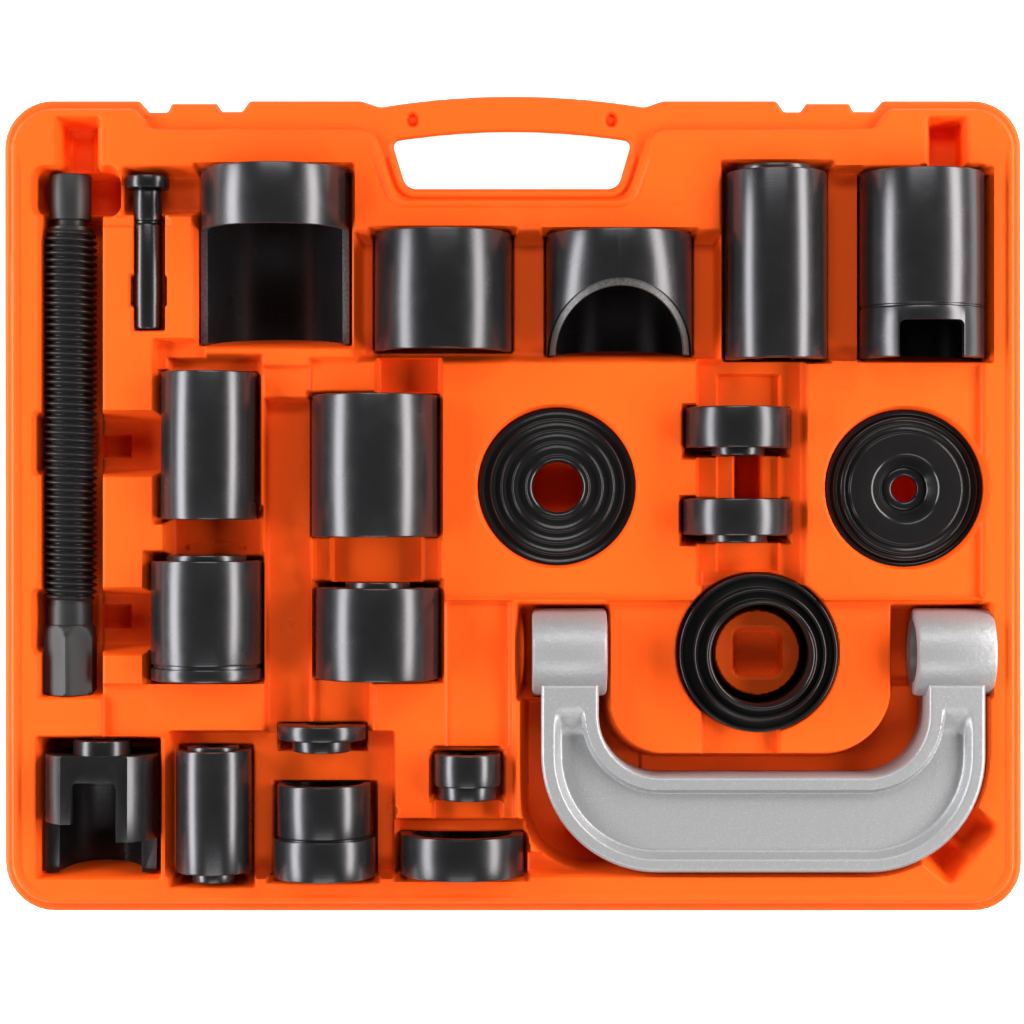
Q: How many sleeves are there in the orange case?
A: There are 17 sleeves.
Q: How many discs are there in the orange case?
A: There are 3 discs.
